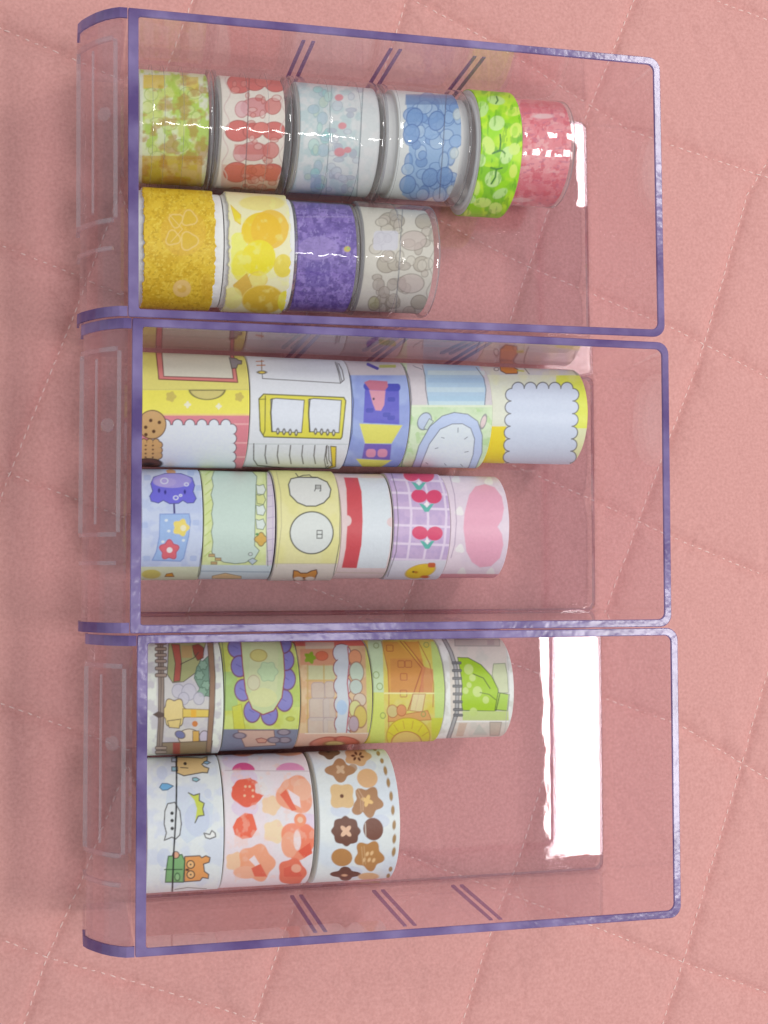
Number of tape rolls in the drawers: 29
